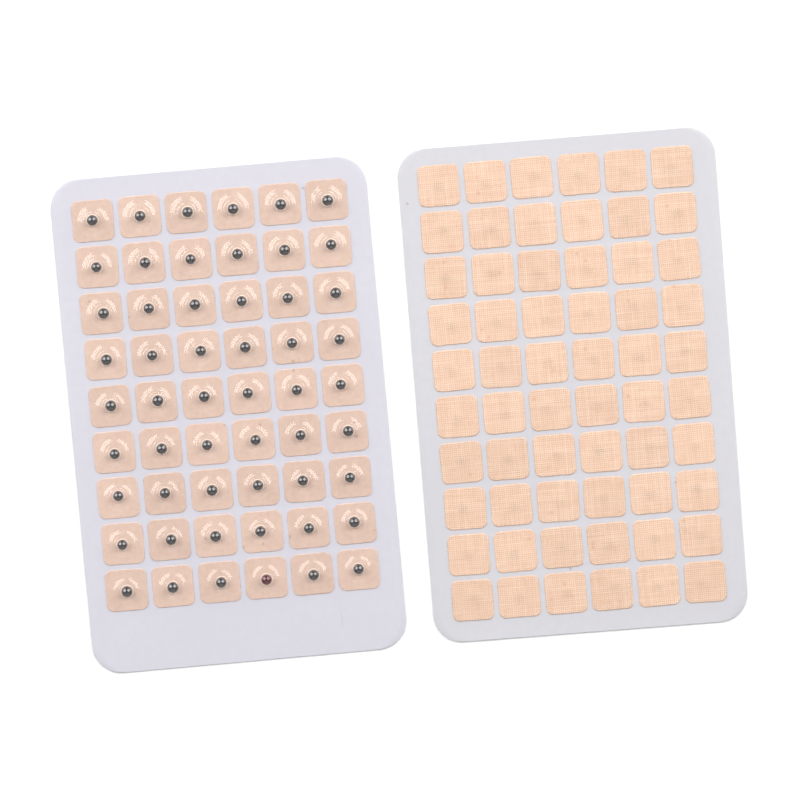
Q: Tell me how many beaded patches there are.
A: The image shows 54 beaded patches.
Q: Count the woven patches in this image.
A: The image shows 60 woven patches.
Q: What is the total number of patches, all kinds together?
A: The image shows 114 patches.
